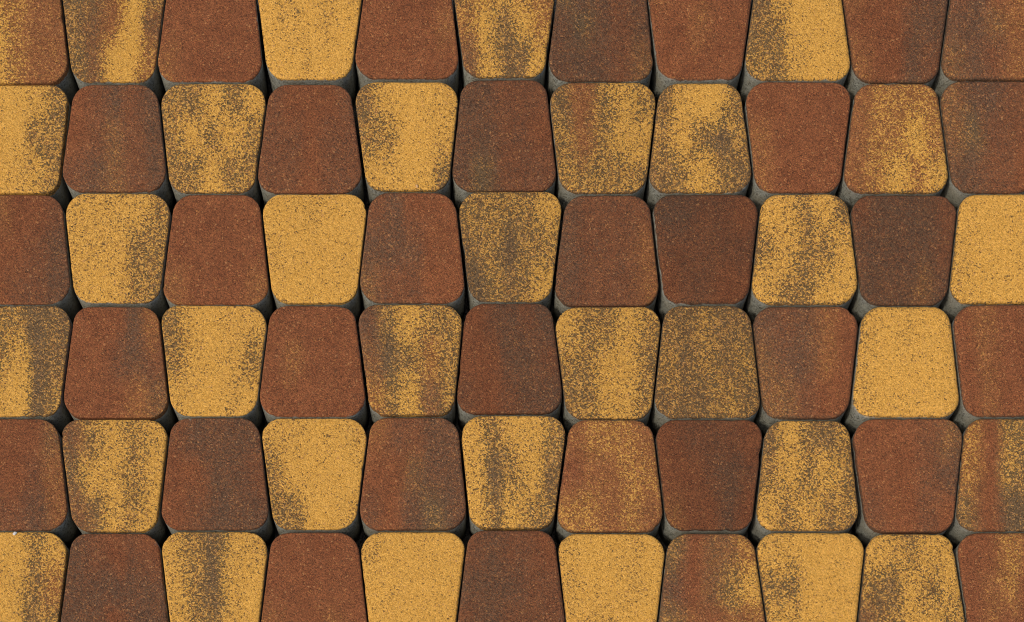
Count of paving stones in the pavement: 66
